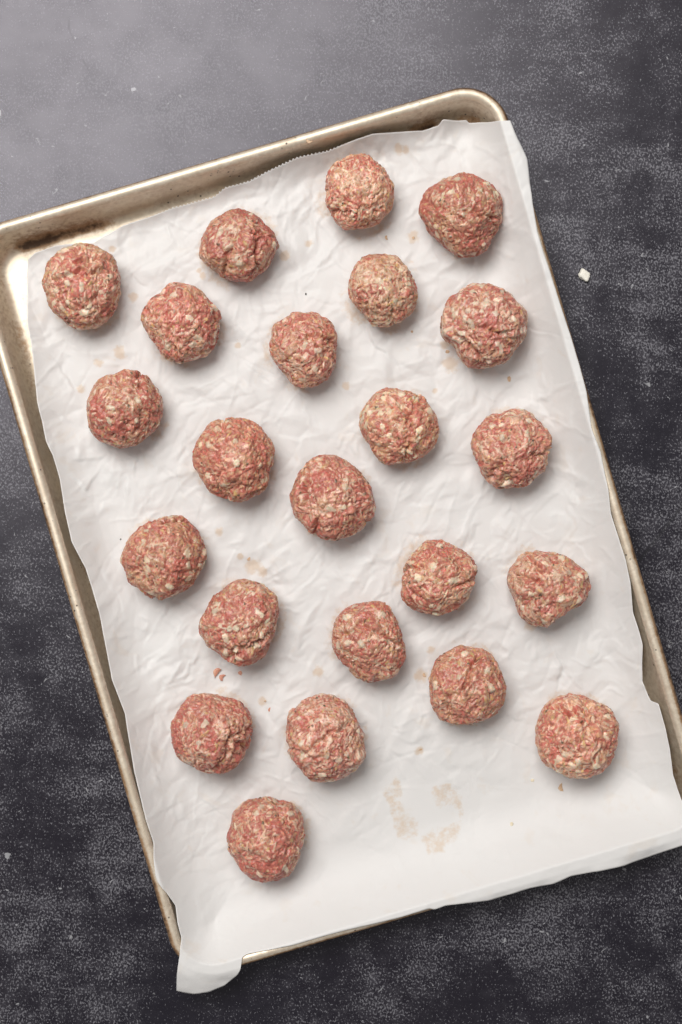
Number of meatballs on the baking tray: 23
